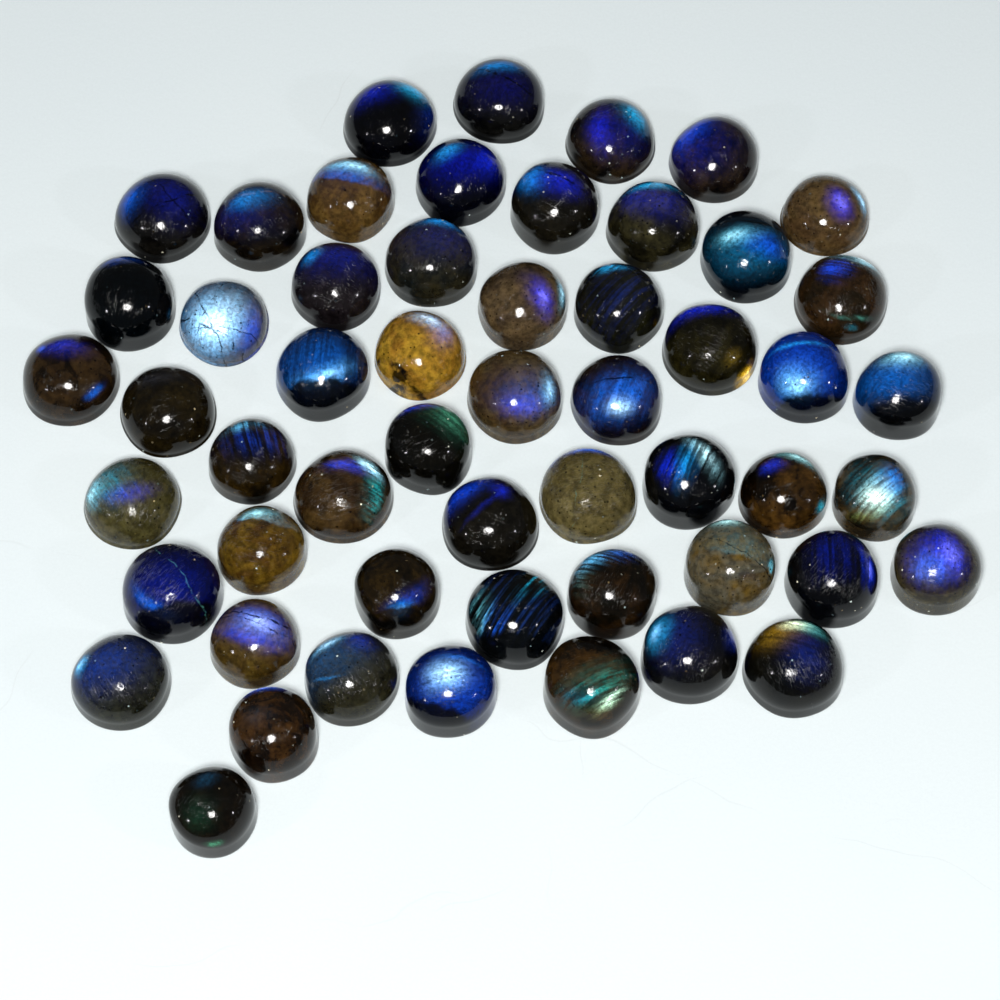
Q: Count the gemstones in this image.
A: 54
